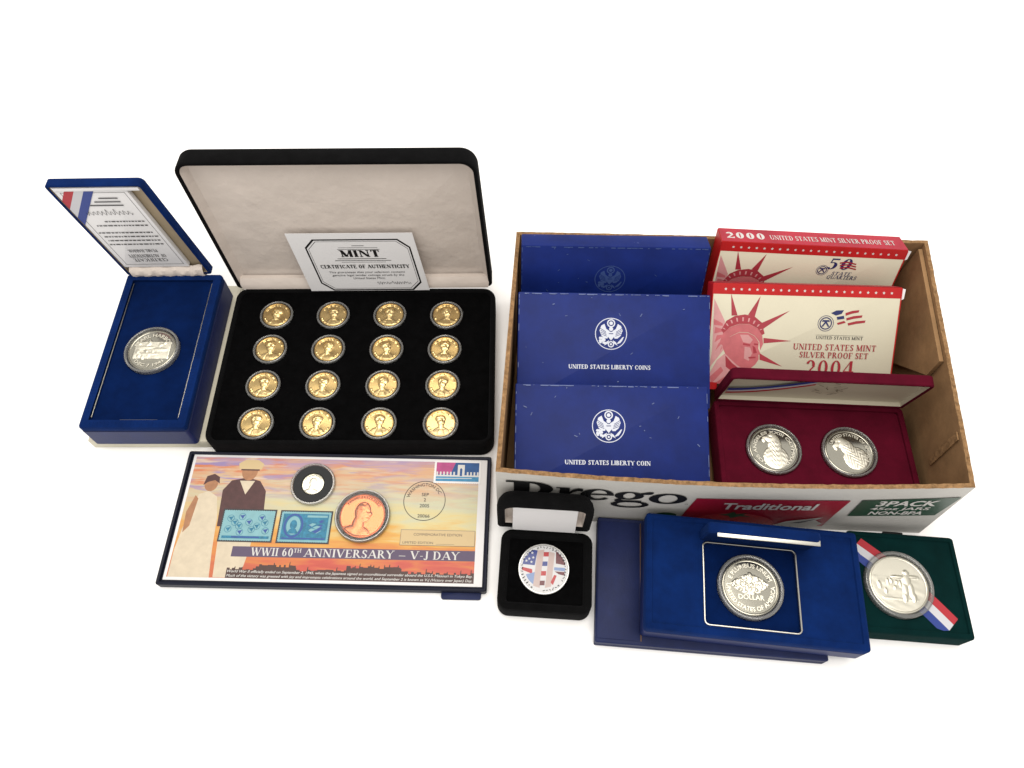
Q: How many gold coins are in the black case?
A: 16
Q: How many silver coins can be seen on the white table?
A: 6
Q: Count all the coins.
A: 22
